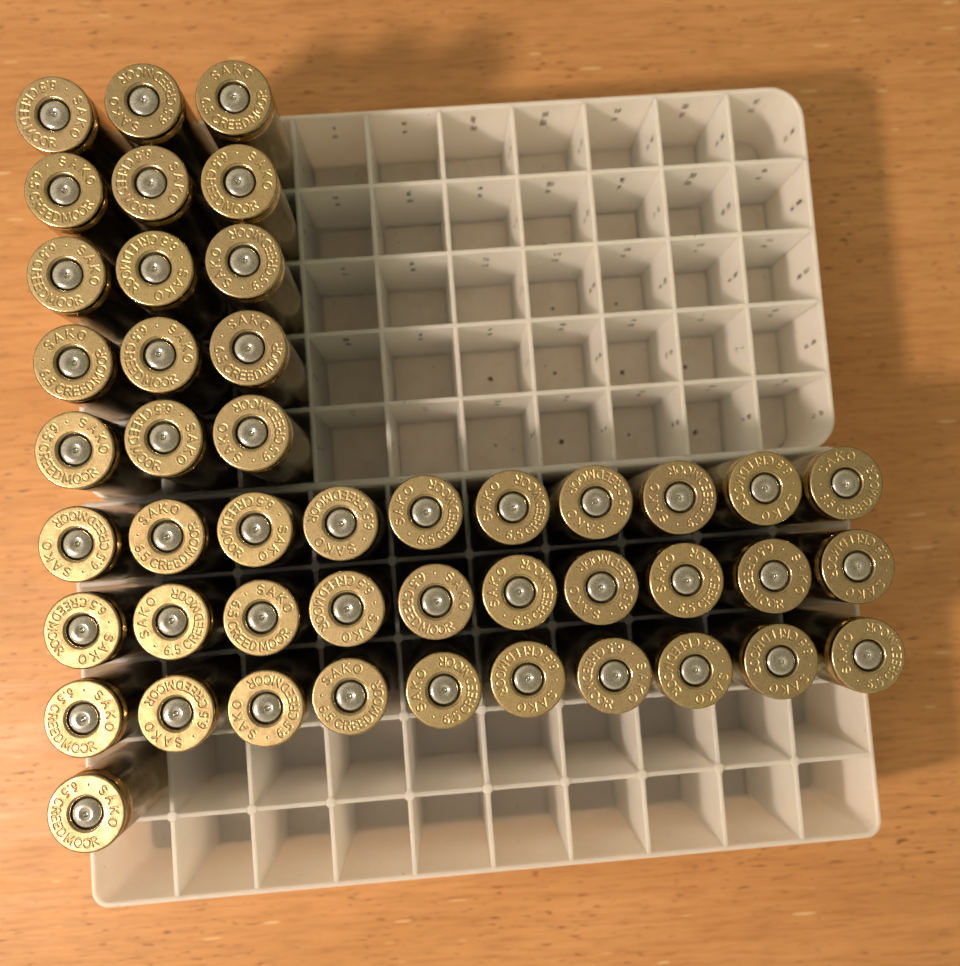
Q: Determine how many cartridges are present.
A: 46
